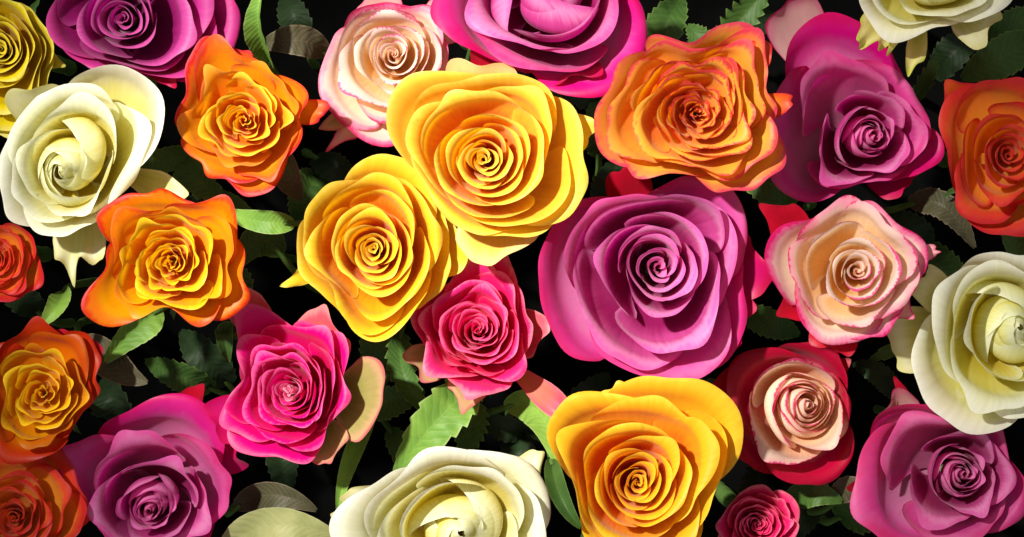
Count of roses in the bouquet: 27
